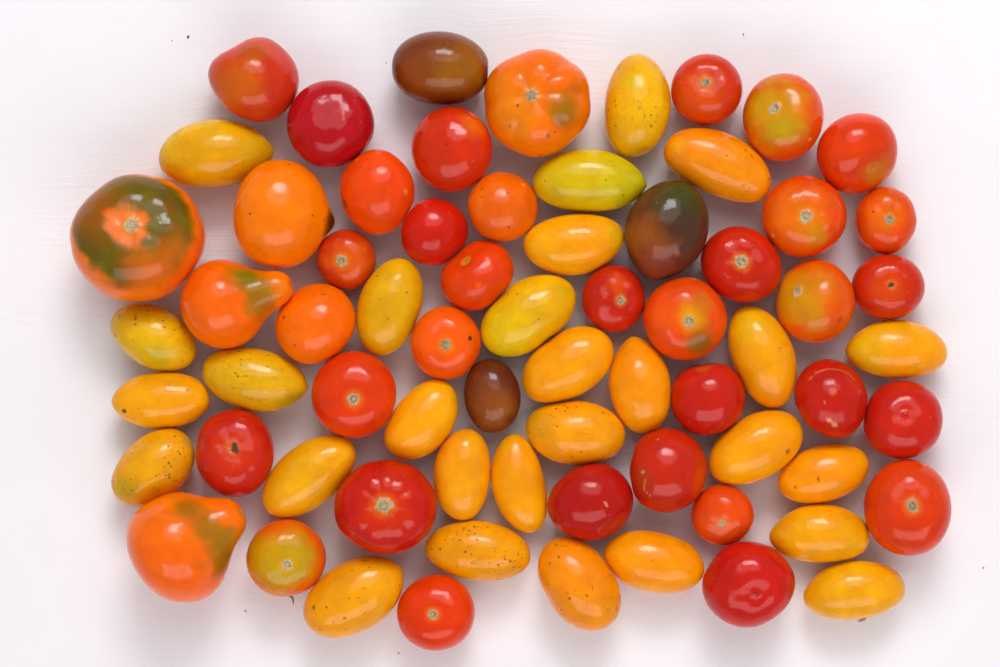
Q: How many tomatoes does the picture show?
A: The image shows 69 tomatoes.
